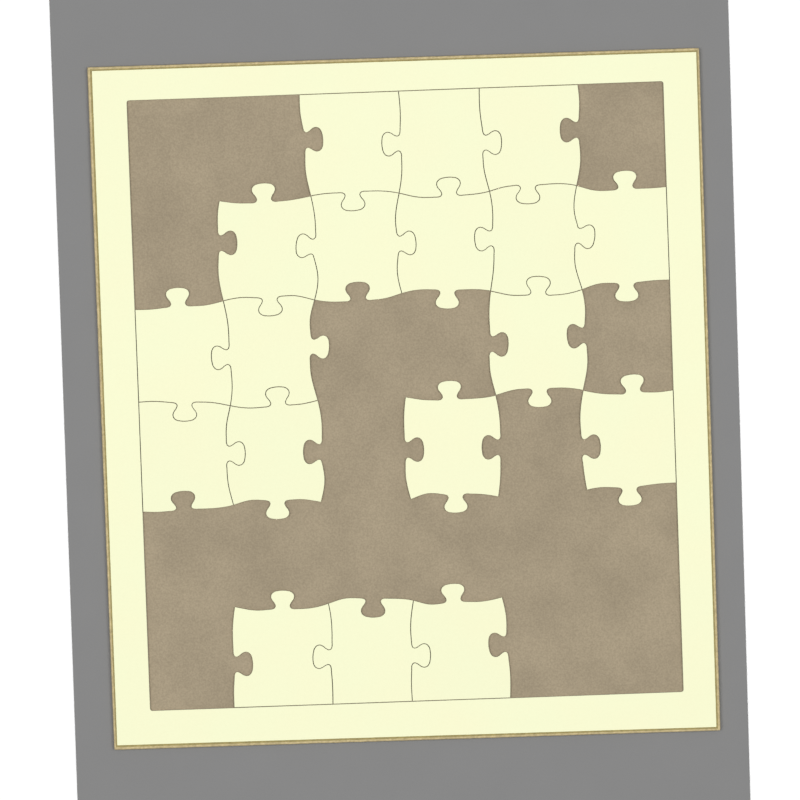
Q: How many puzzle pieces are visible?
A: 18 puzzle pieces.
